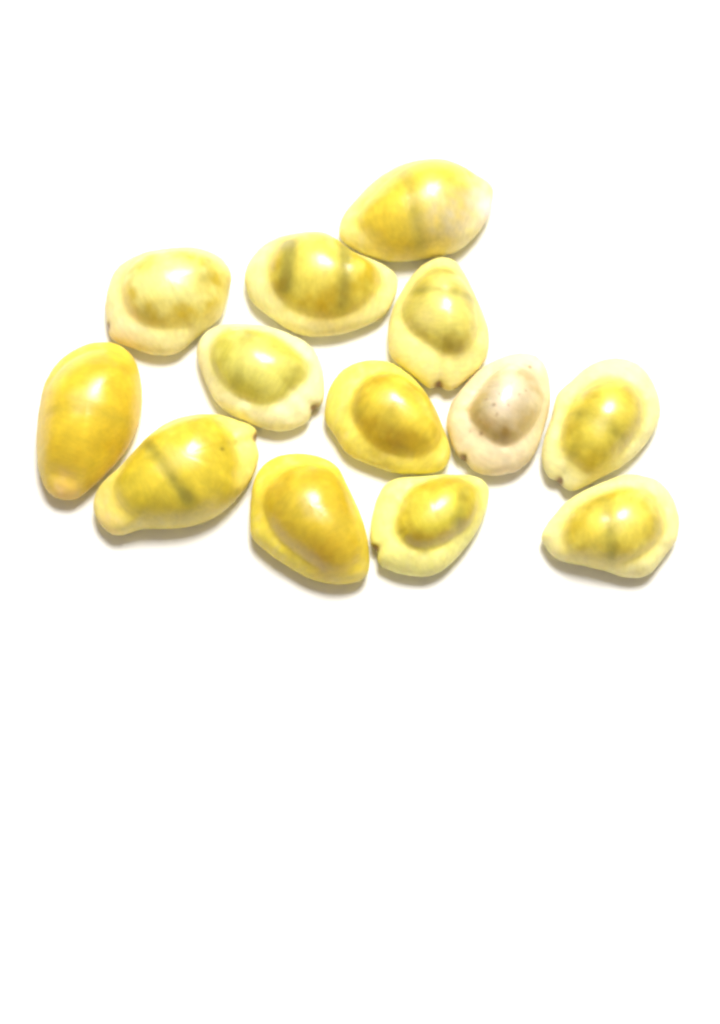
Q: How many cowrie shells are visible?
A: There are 13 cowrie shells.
